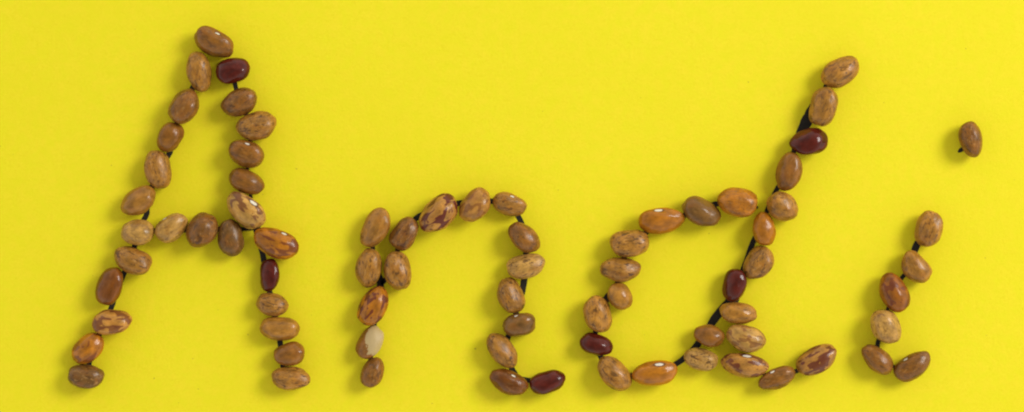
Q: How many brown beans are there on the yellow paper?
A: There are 70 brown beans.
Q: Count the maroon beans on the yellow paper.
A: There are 6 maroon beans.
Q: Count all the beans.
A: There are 76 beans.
